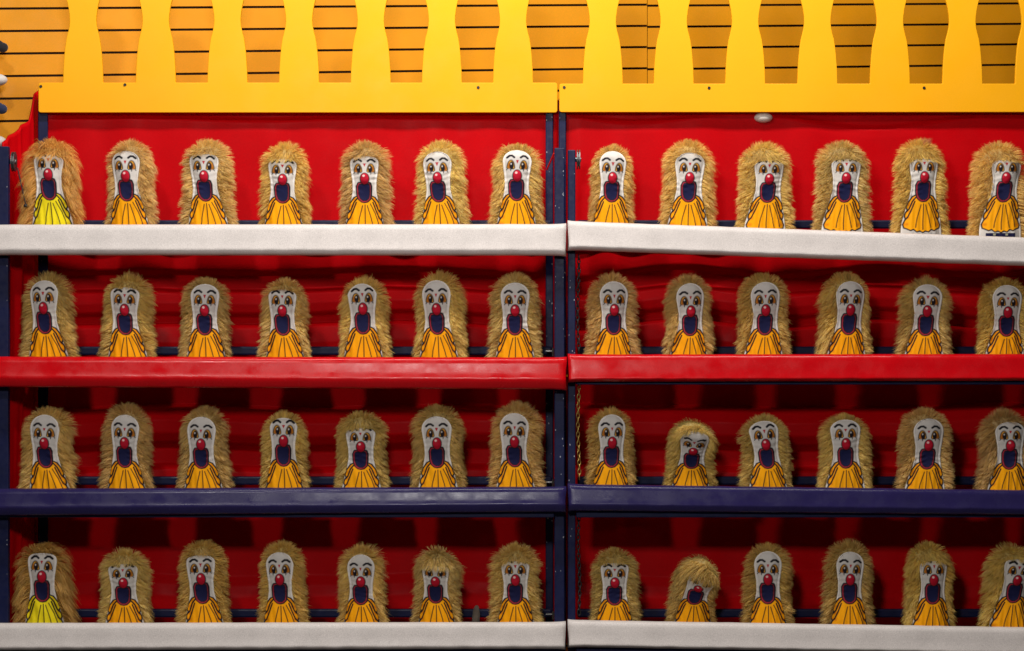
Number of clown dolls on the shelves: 52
